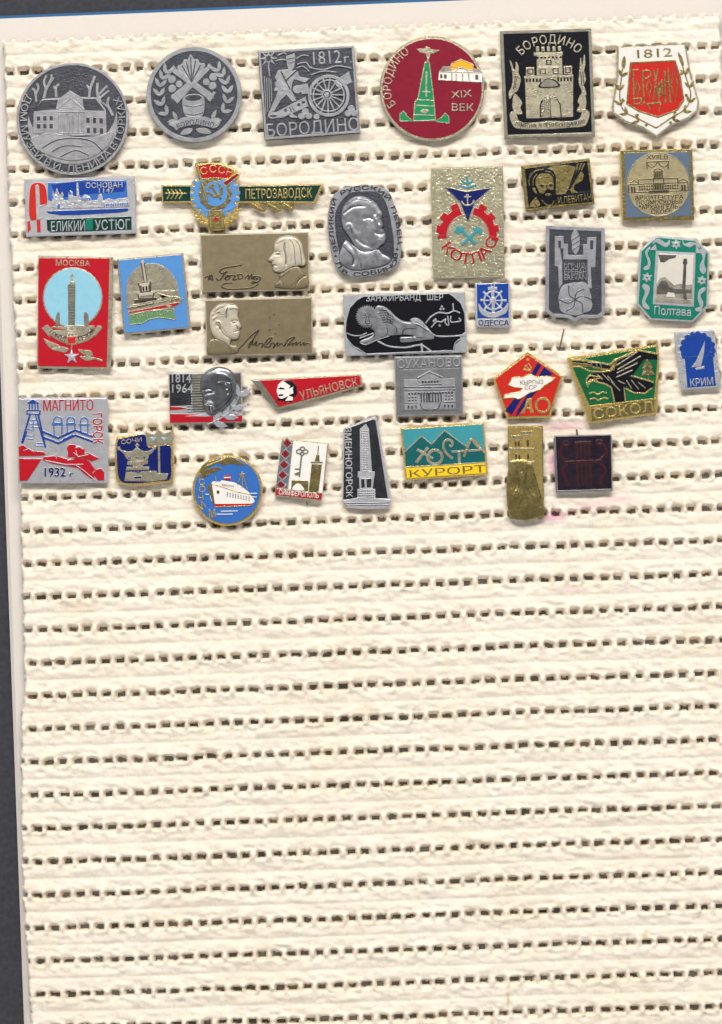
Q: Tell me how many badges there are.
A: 34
